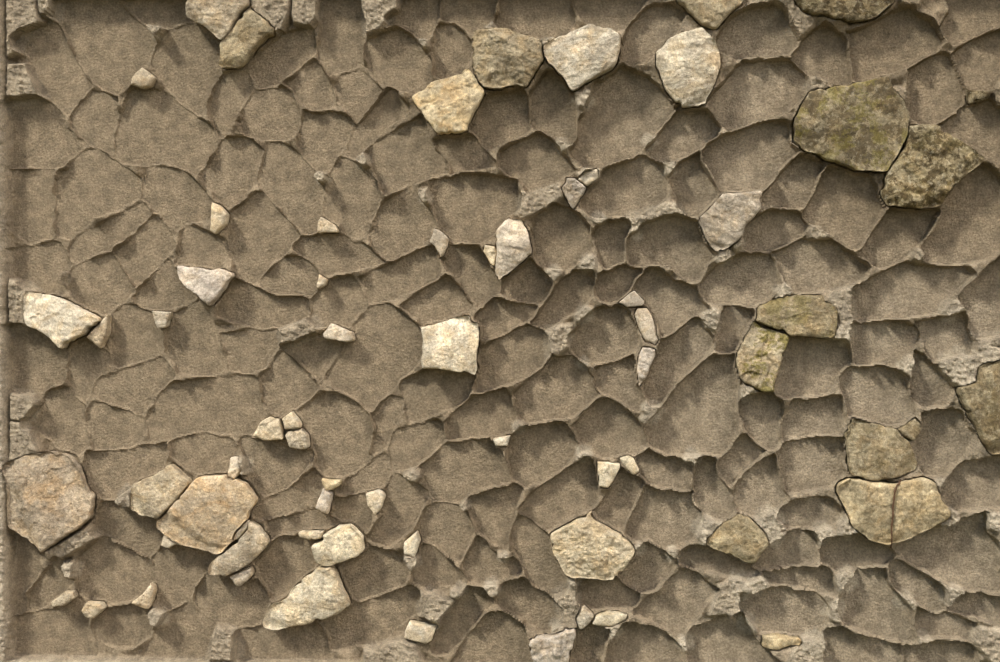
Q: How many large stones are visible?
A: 29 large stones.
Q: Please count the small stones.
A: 38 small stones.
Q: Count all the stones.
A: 67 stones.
